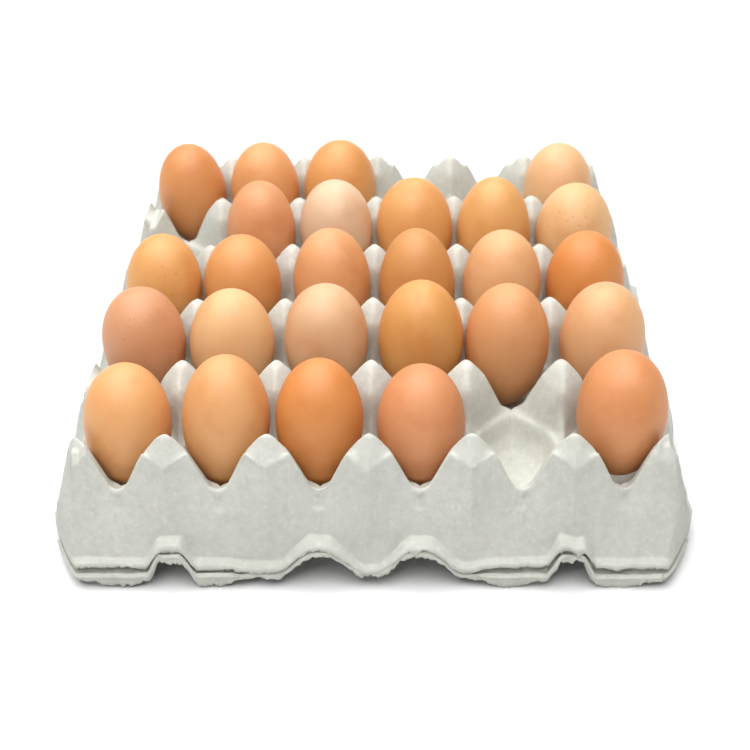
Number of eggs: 26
